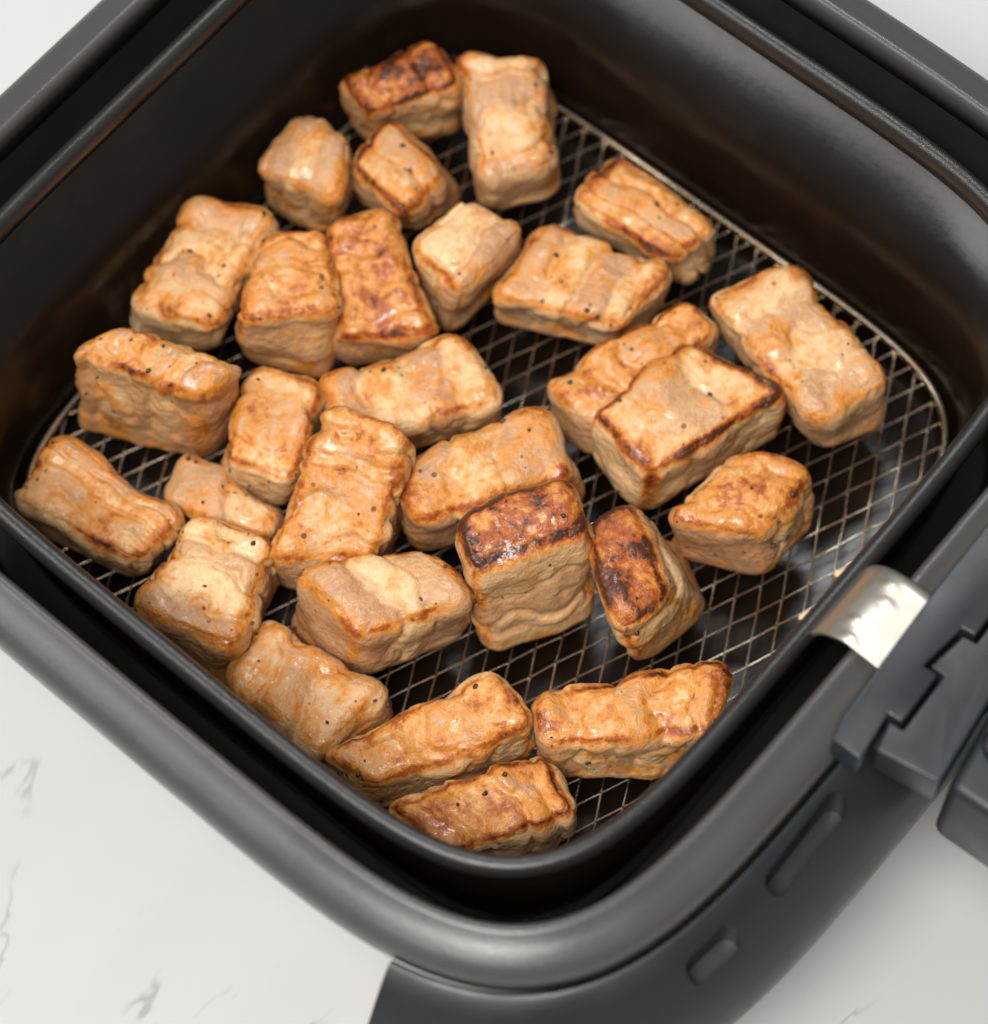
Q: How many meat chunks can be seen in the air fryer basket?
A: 29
